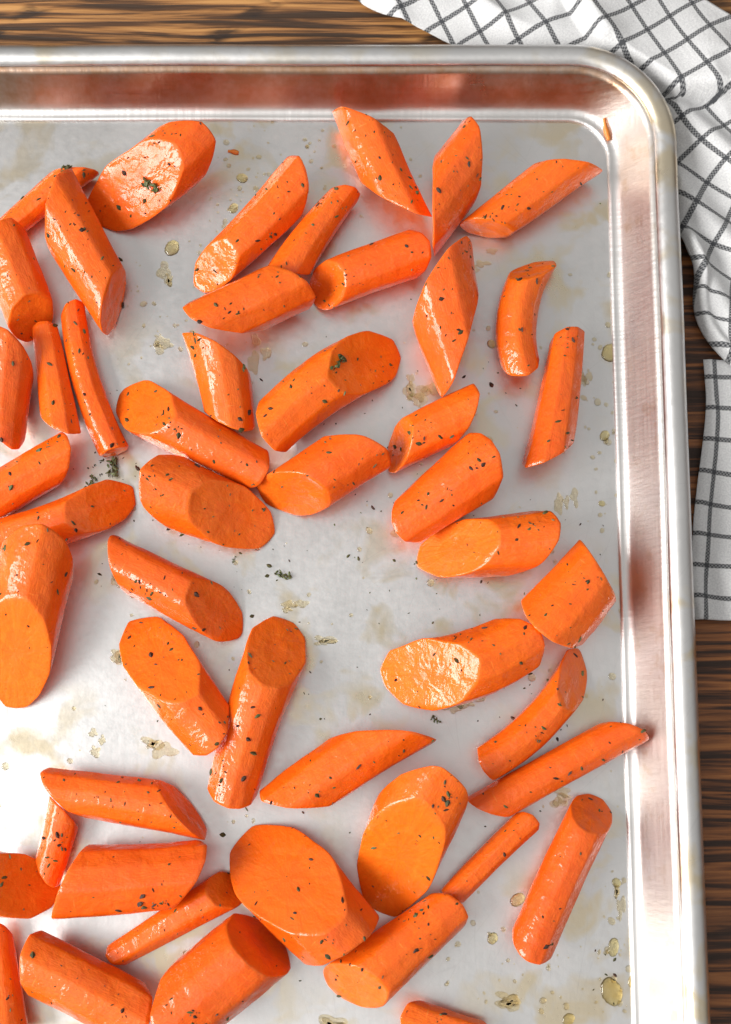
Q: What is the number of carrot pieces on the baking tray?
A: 50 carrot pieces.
